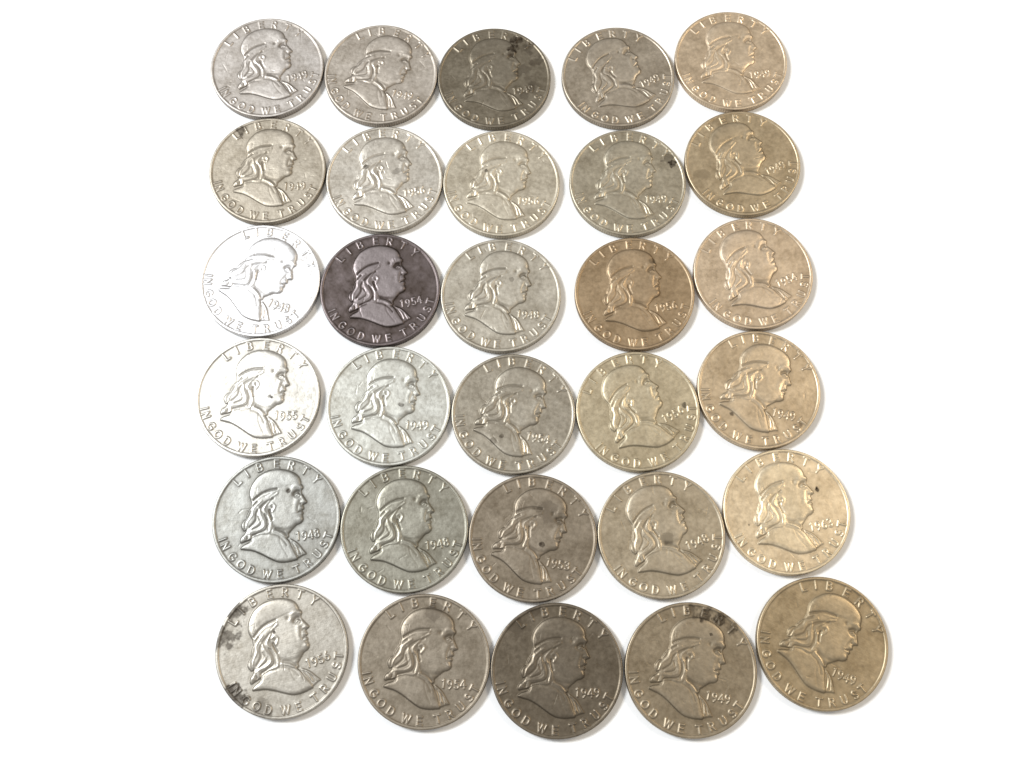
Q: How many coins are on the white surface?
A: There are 30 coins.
